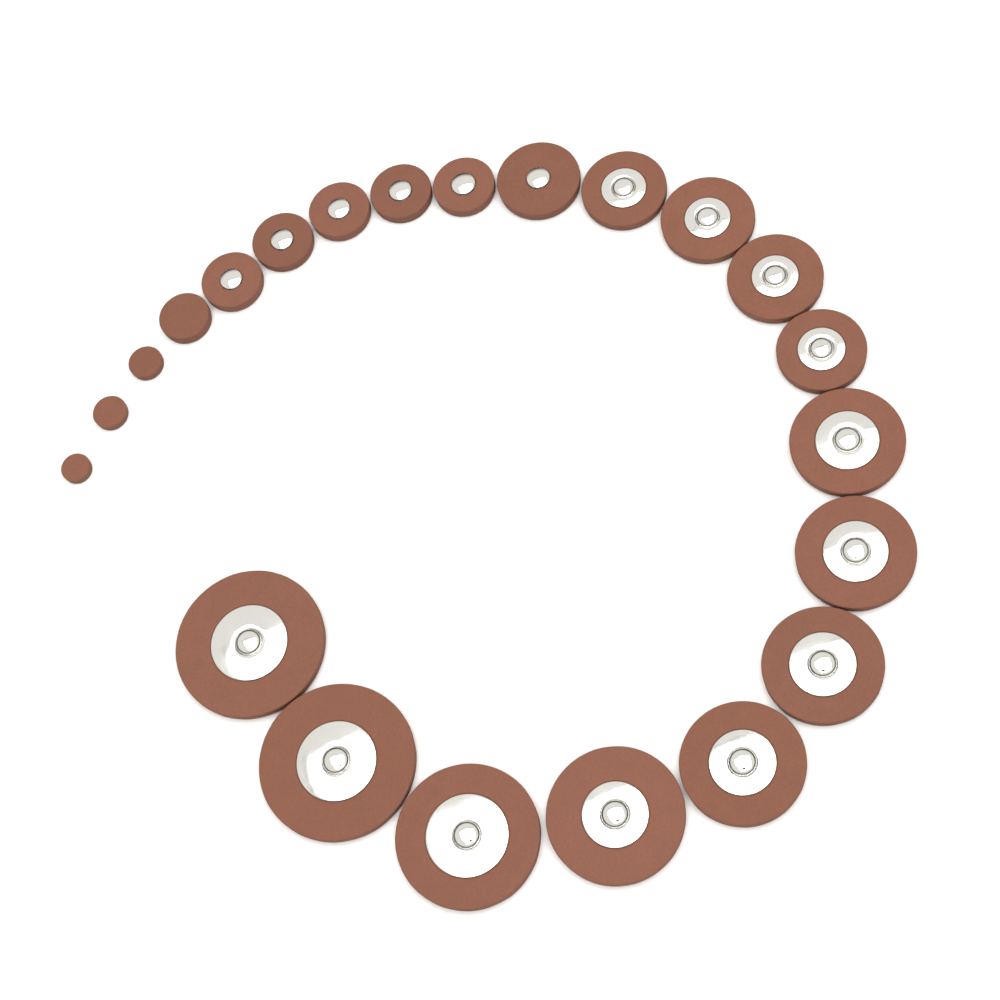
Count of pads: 22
